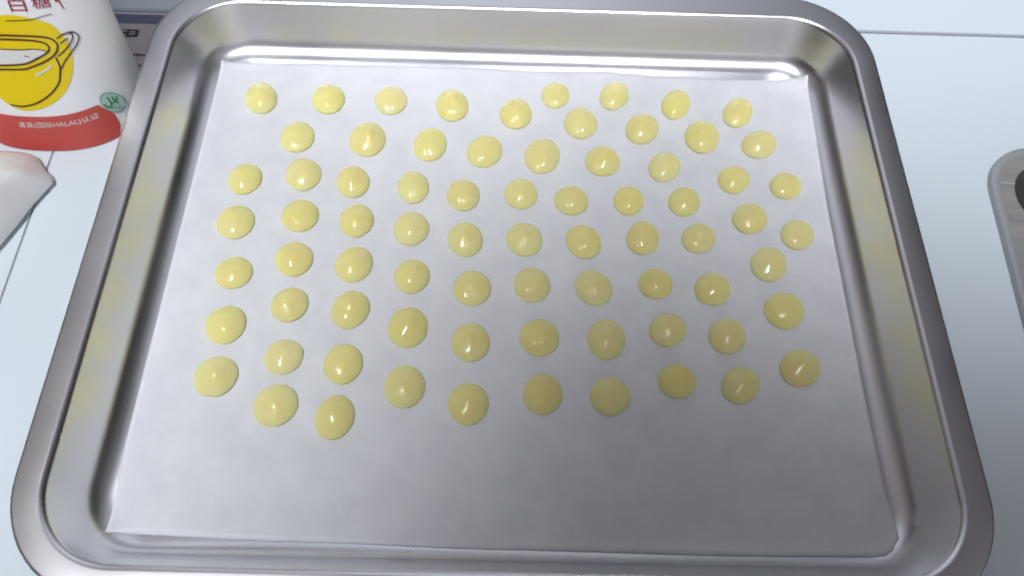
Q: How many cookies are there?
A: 74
